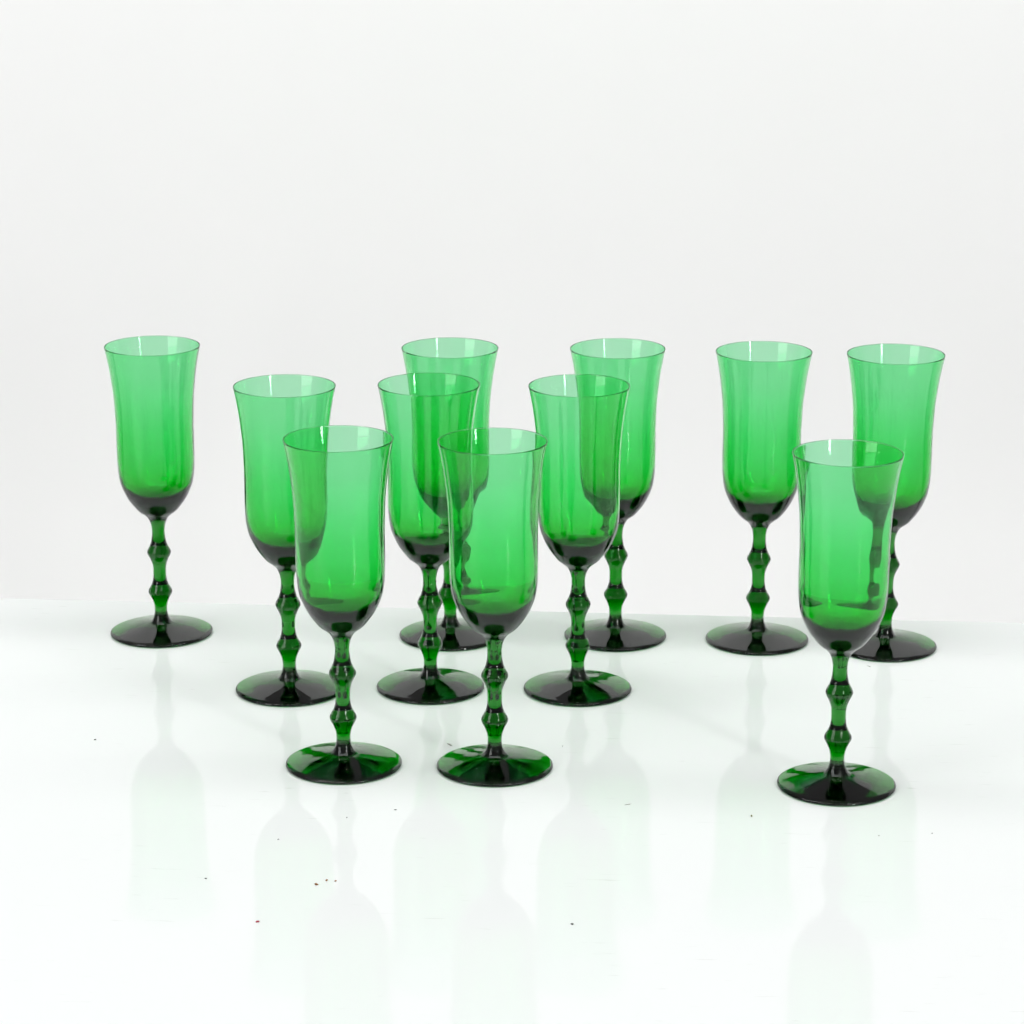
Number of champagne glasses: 11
